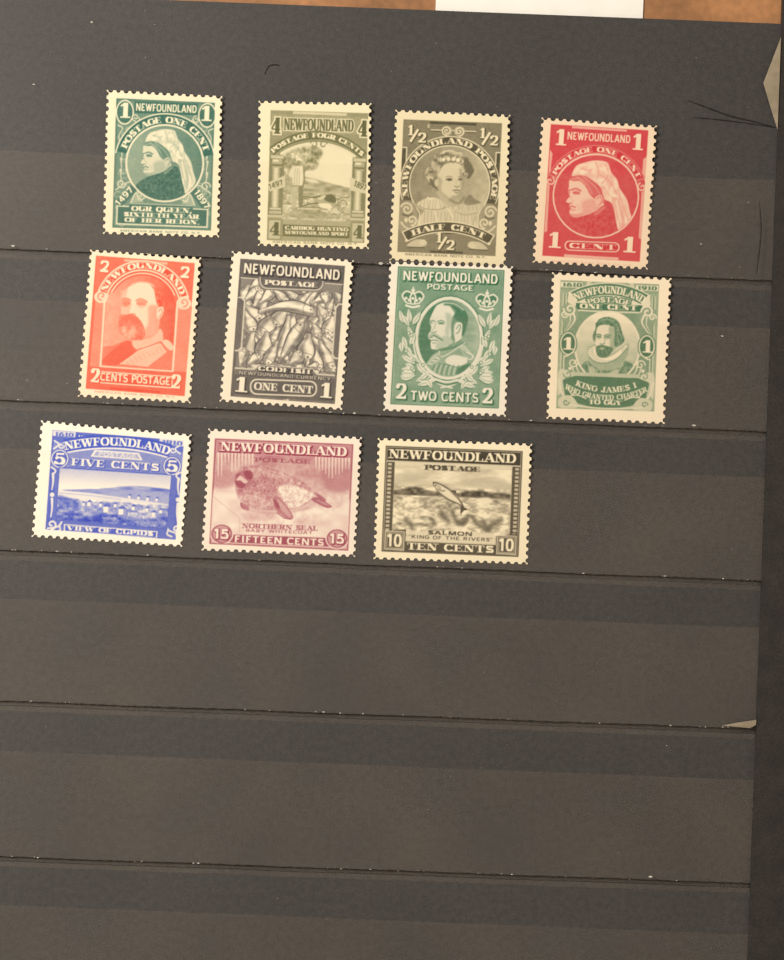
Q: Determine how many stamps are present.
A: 11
